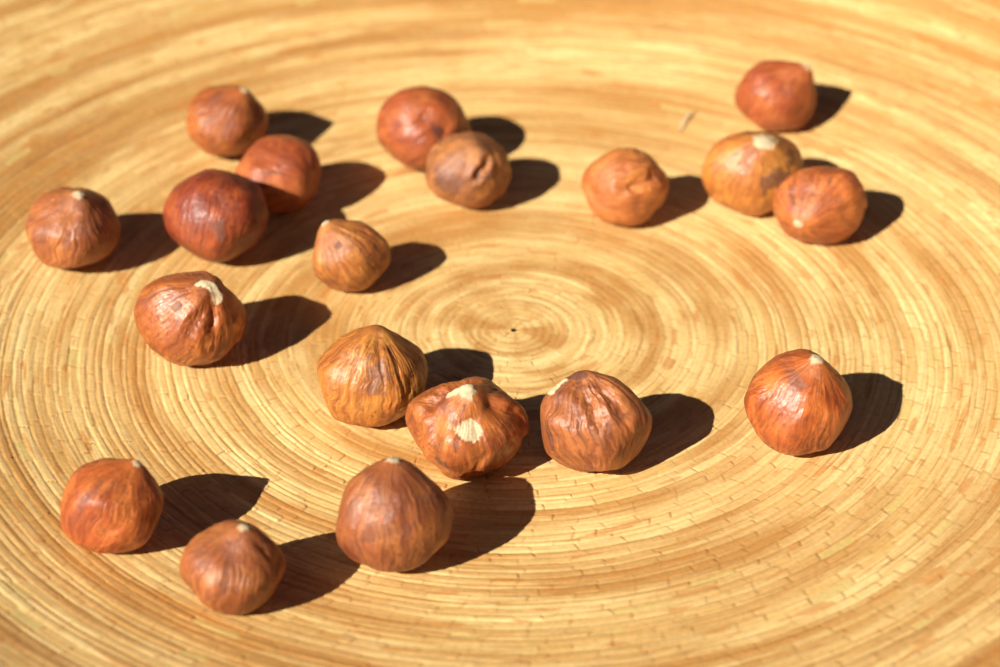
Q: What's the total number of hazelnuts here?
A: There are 19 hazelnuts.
